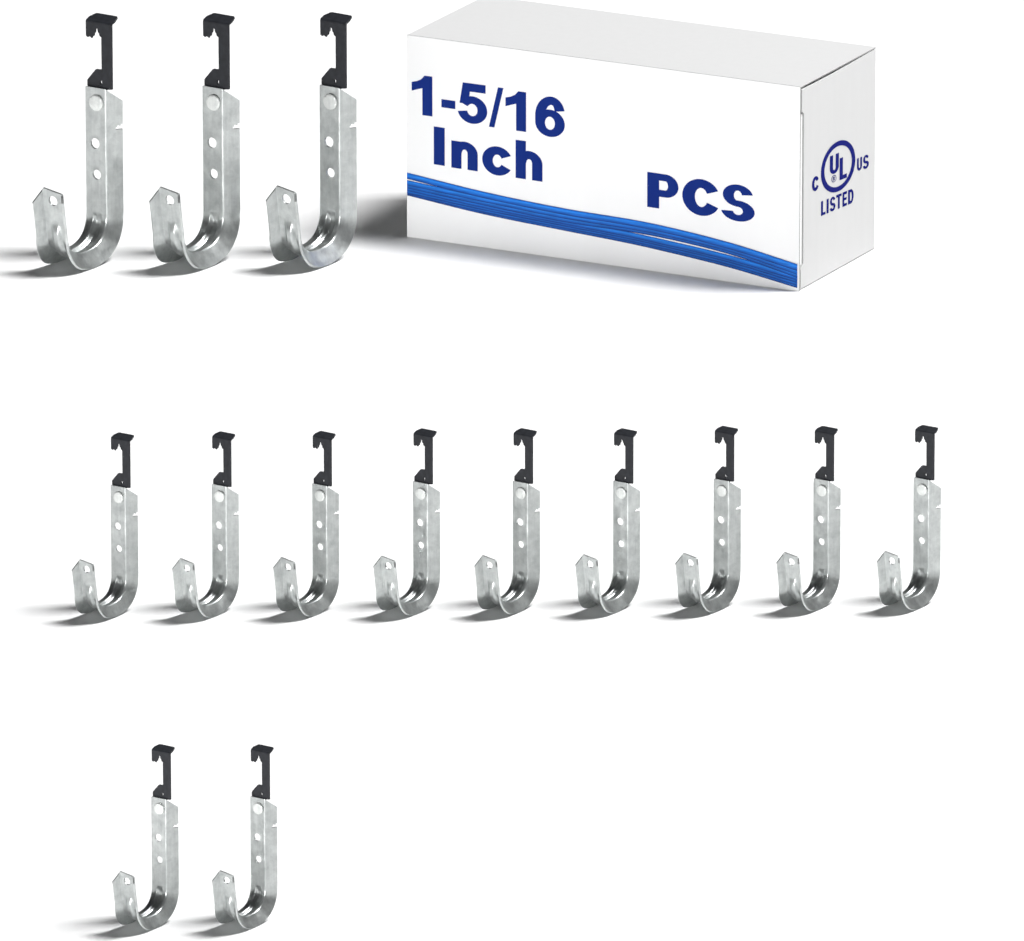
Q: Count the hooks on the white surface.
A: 14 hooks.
